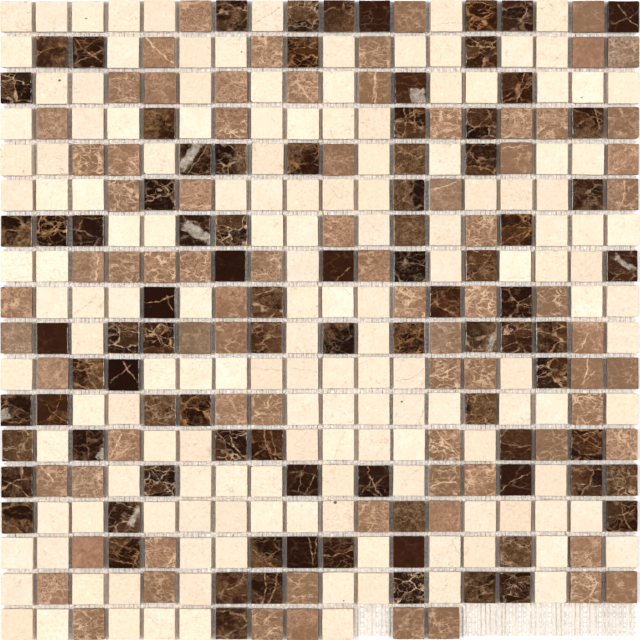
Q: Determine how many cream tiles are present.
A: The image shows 153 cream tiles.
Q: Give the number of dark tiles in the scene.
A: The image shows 88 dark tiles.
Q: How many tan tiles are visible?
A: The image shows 77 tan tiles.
